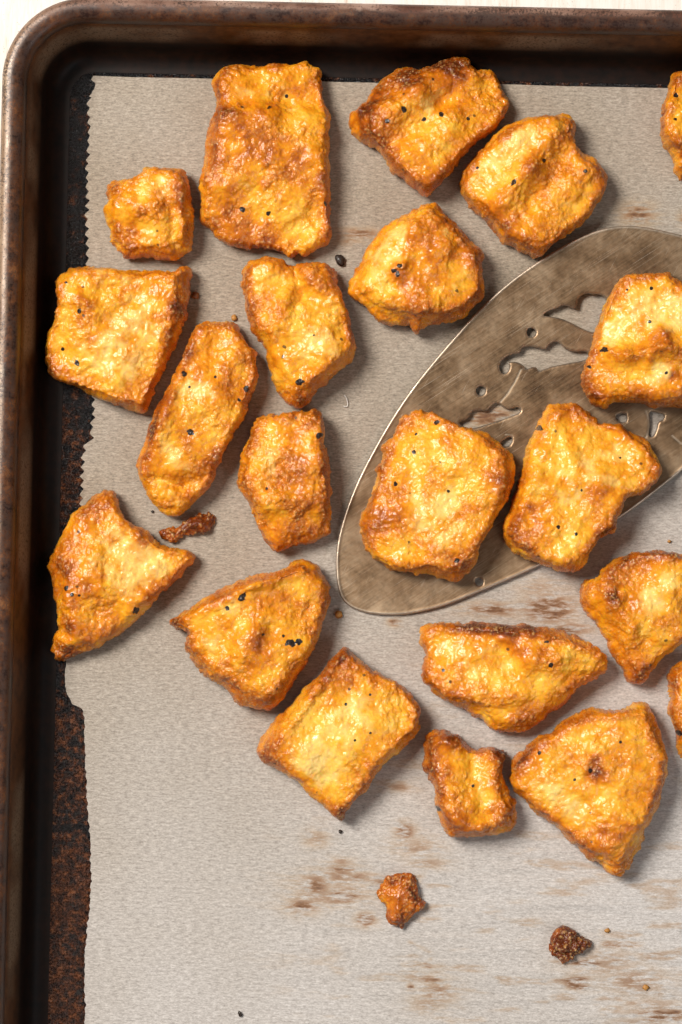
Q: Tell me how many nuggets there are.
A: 21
